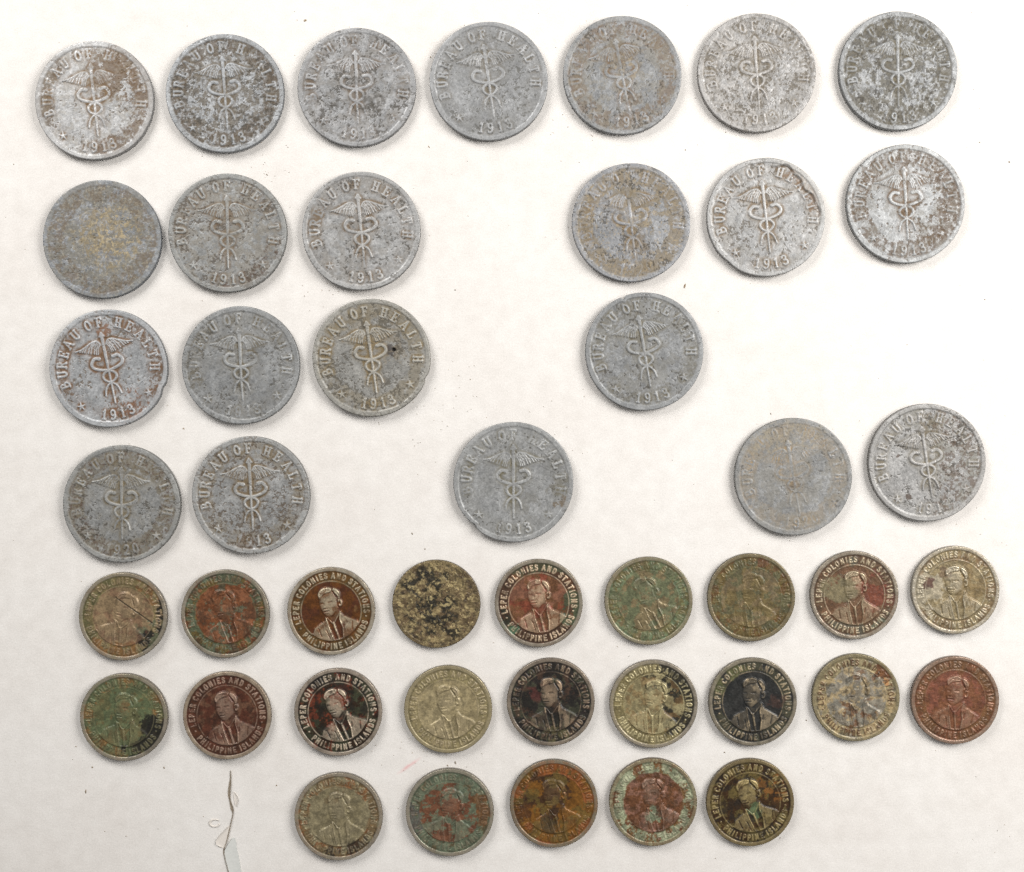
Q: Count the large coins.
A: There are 22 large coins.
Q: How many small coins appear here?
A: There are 23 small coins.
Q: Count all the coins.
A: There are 45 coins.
